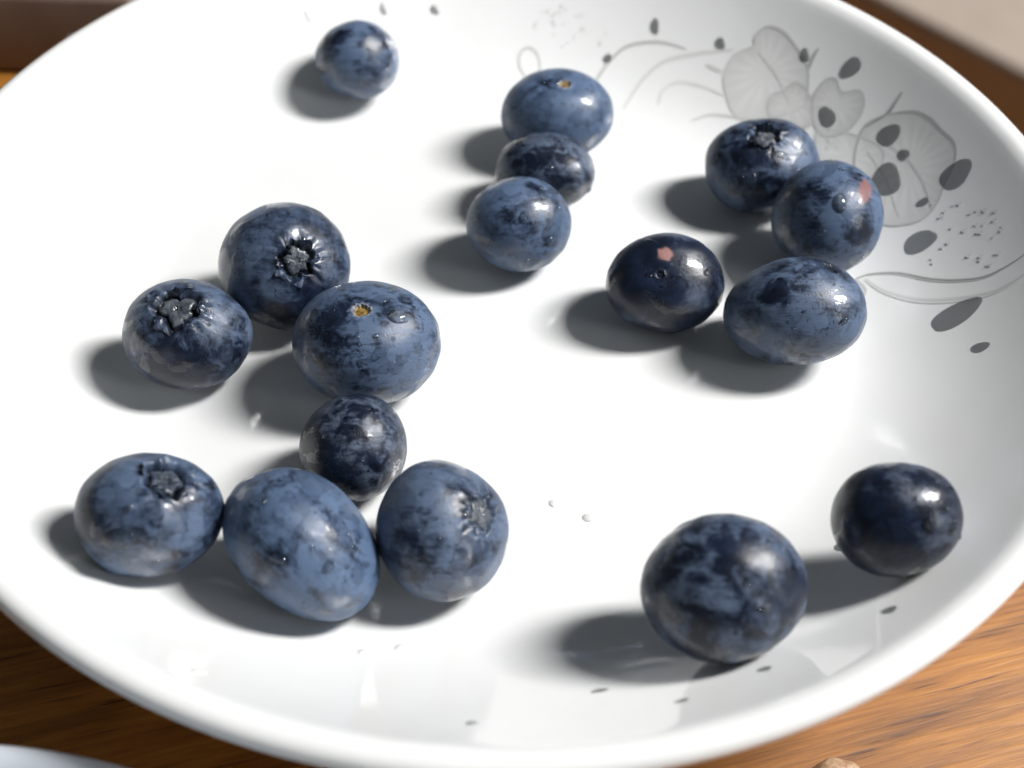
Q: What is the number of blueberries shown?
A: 17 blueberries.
